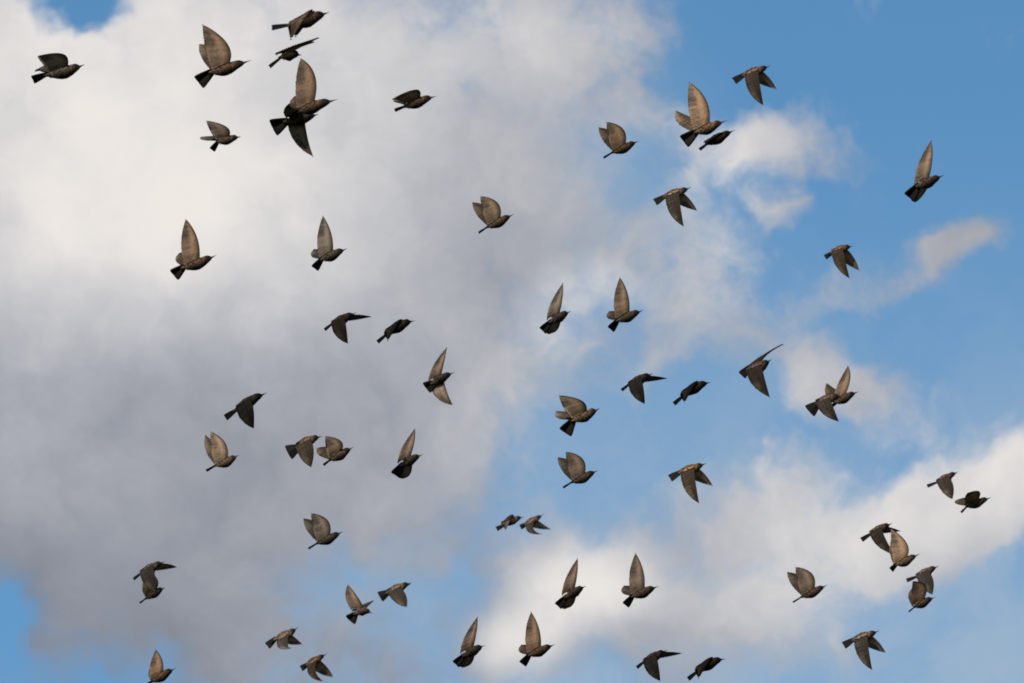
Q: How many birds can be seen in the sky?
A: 60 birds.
